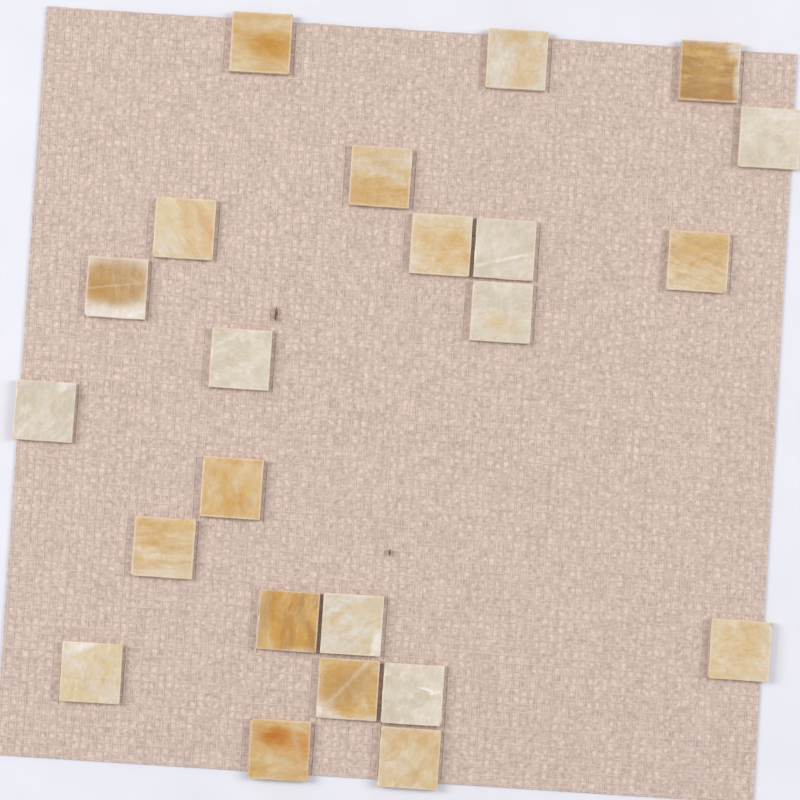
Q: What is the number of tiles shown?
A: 23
